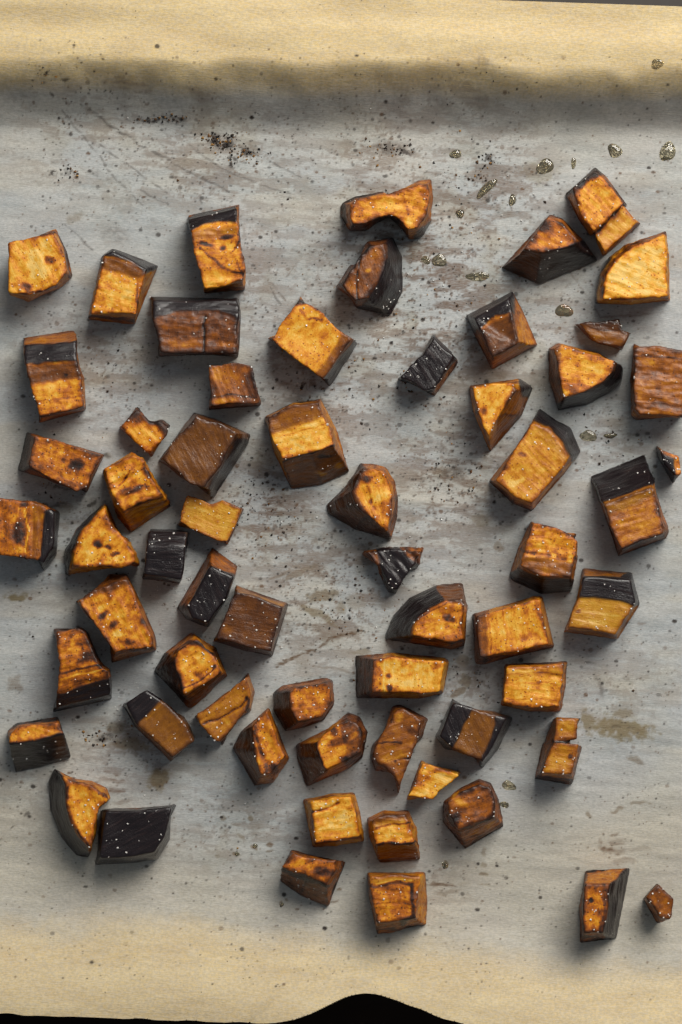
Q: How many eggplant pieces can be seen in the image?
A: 62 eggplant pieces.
